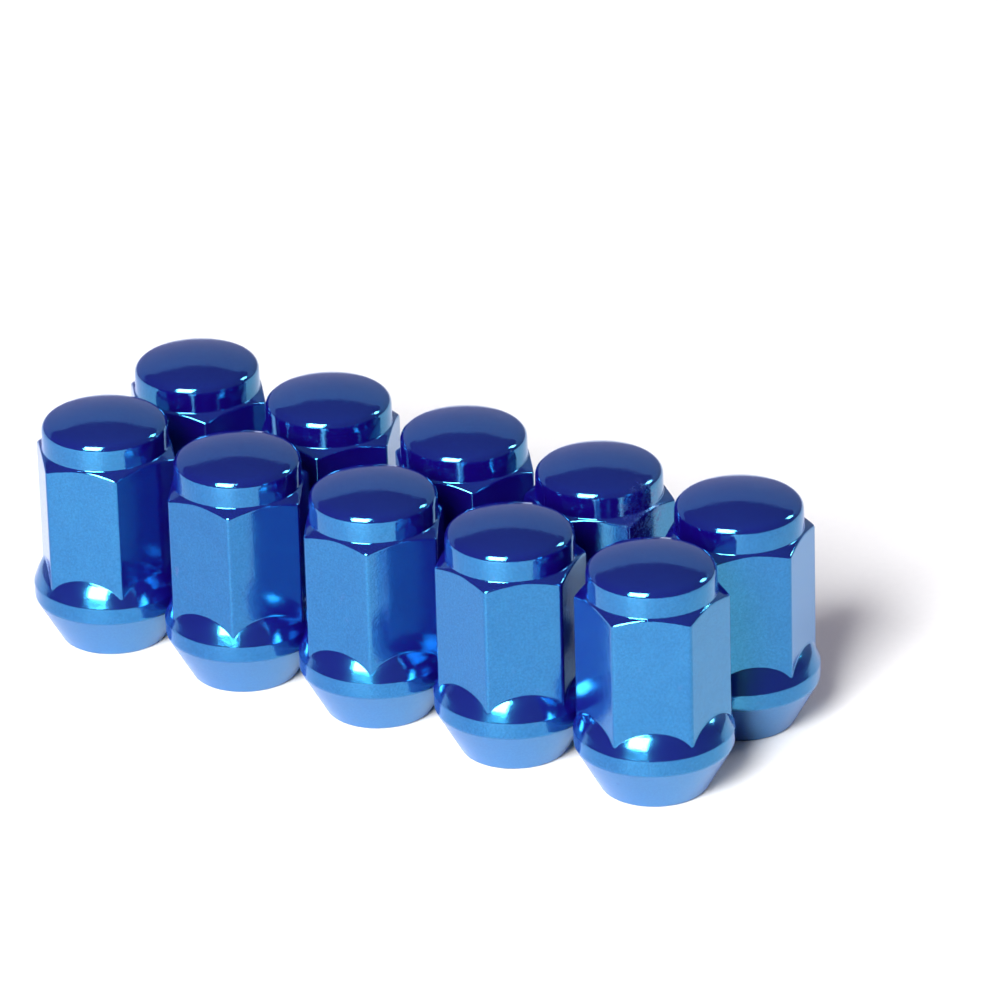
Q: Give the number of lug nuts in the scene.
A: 10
